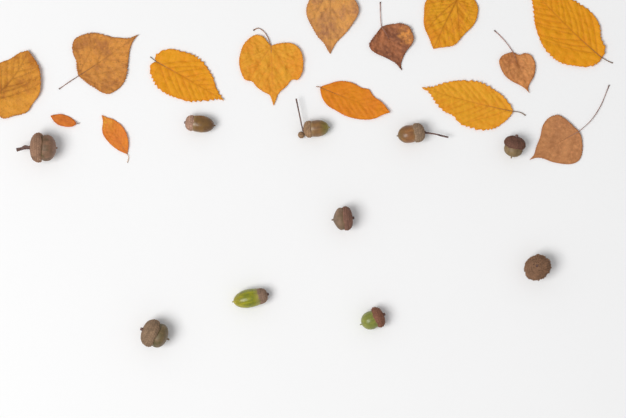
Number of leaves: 14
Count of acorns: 10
